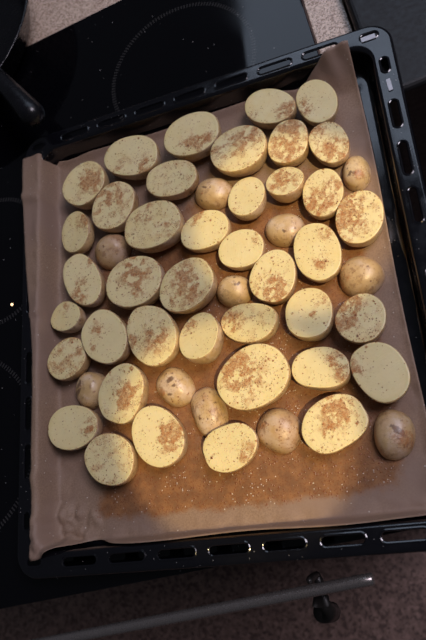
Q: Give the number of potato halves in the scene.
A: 51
